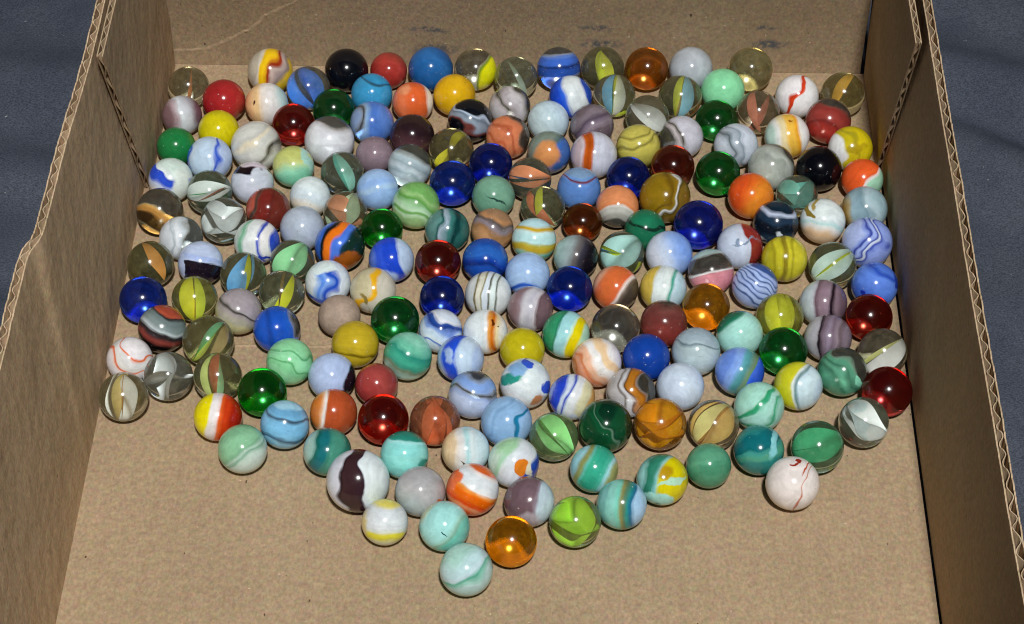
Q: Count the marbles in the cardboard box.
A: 200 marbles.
